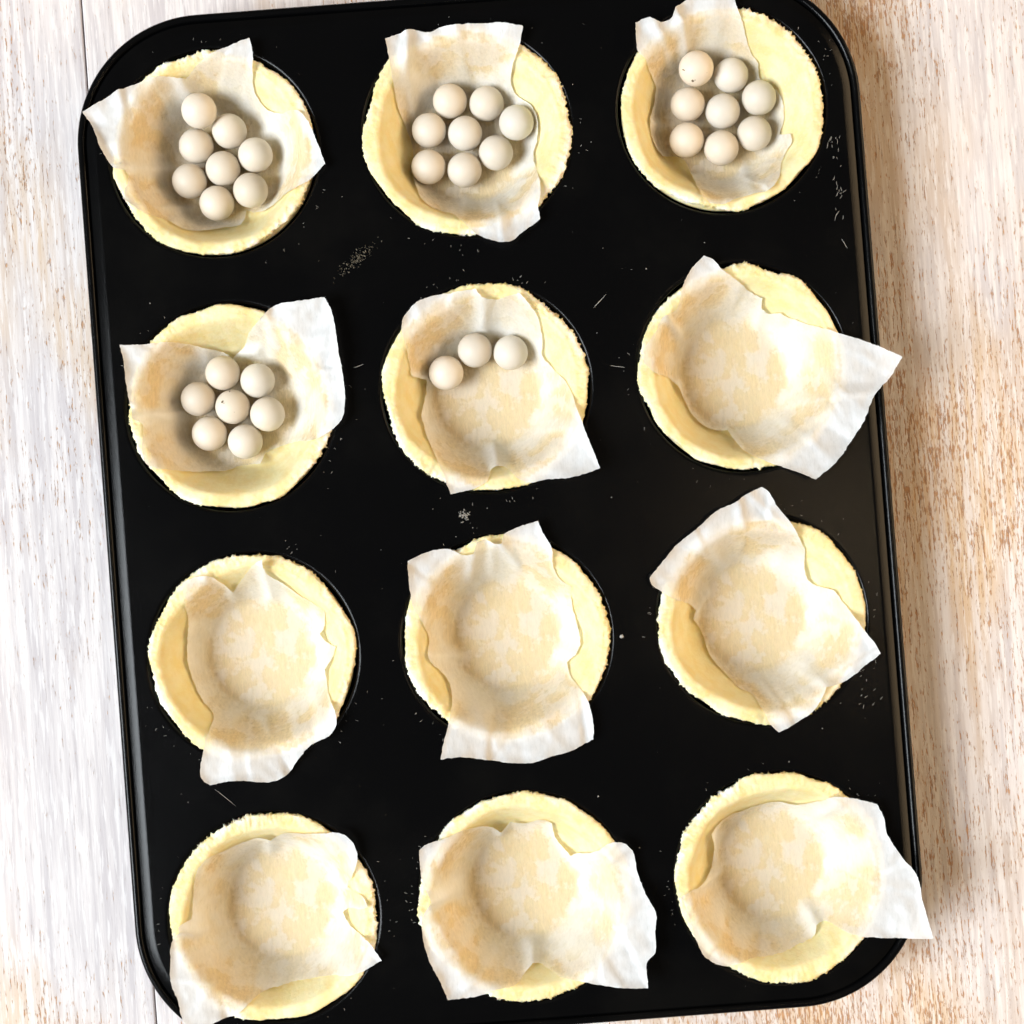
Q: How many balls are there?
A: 34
